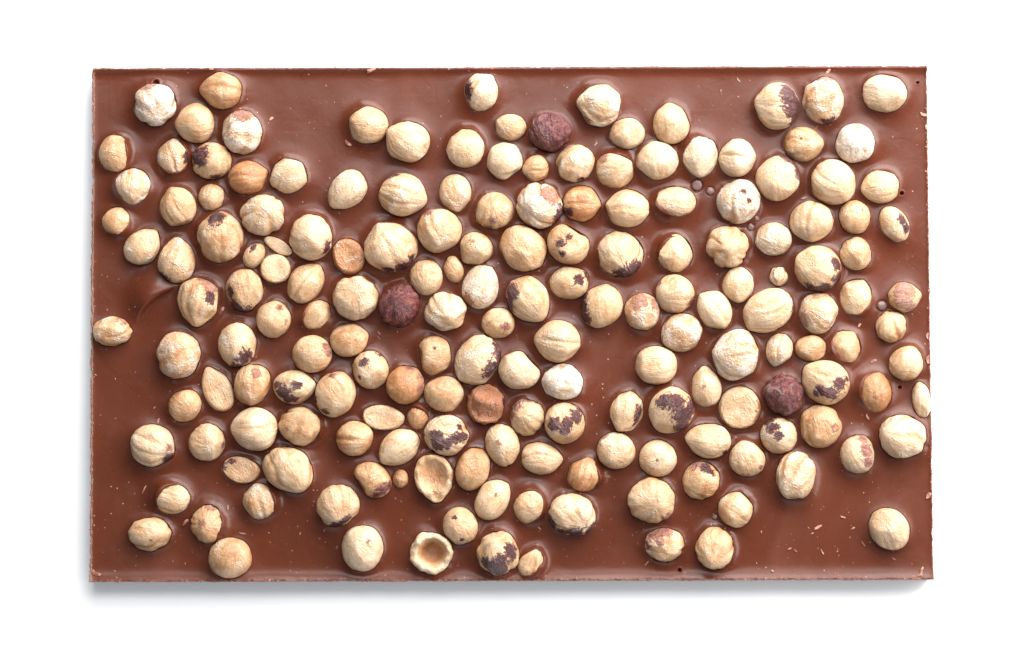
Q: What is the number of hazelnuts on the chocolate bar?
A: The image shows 177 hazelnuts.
